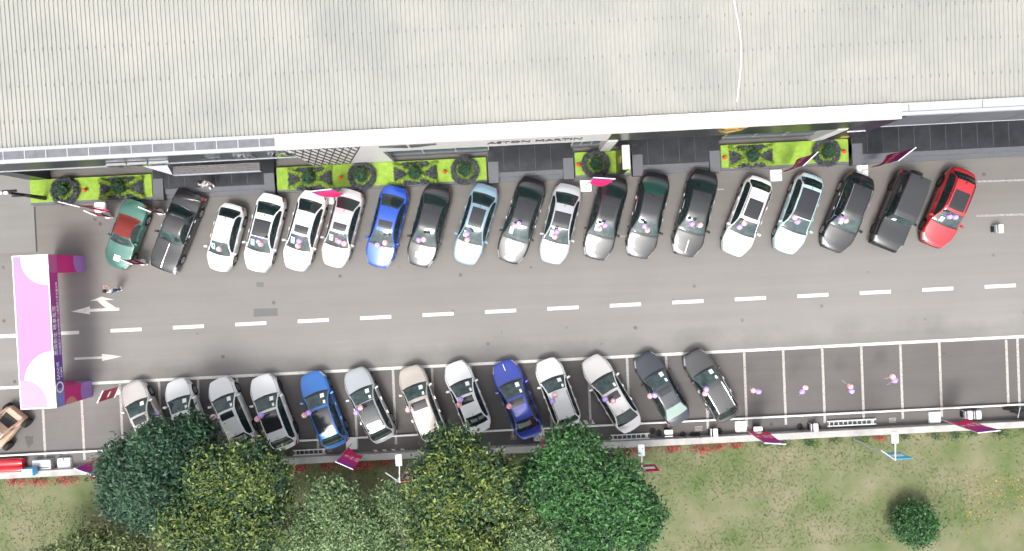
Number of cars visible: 32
